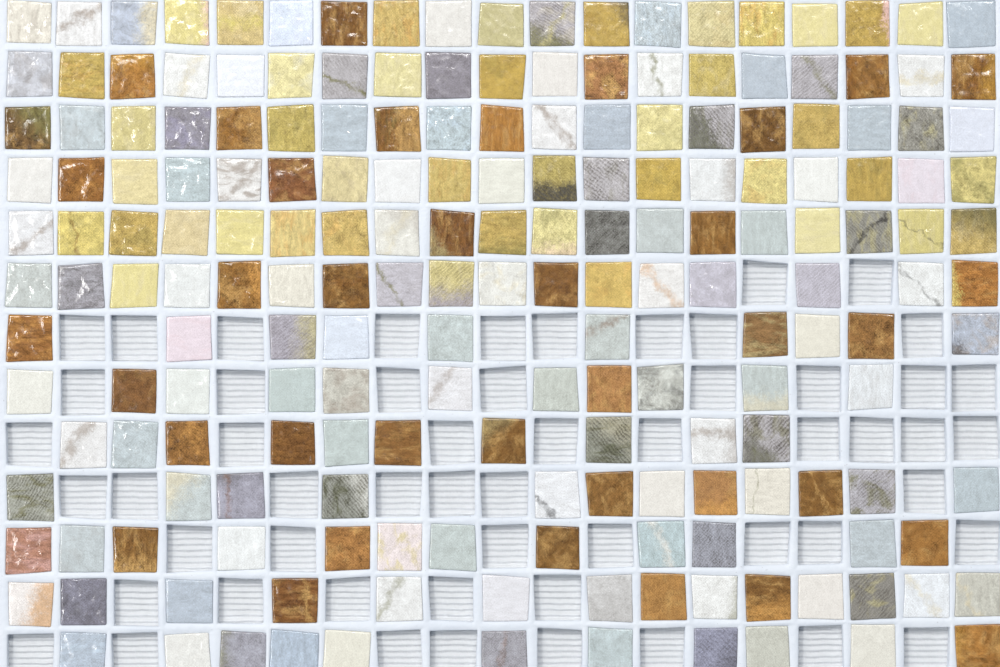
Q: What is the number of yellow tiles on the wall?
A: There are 41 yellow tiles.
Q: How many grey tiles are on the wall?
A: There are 64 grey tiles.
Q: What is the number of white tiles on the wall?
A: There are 48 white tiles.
